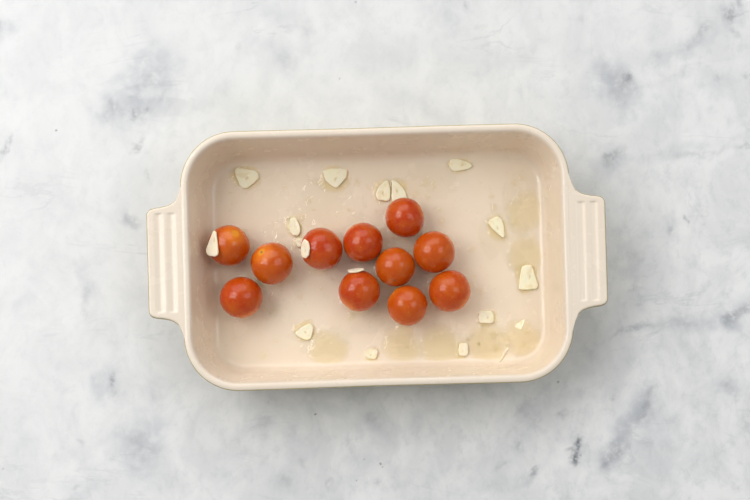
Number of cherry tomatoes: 11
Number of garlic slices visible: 18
